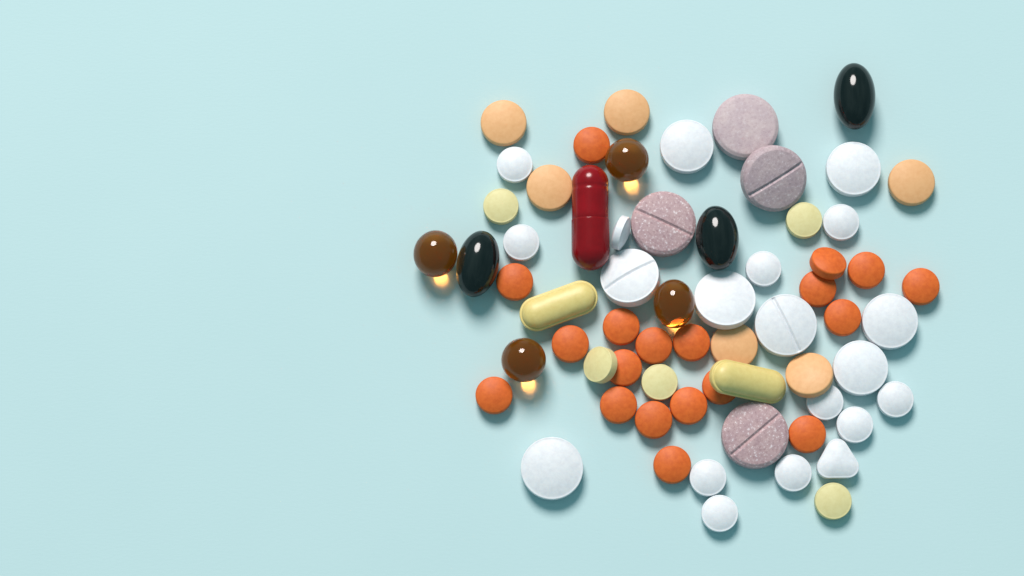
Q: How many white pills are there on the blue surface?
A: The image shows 20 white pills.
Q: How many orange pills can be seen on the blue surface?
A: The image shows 19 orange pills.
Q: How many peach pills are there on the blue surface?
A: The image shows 6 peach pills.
